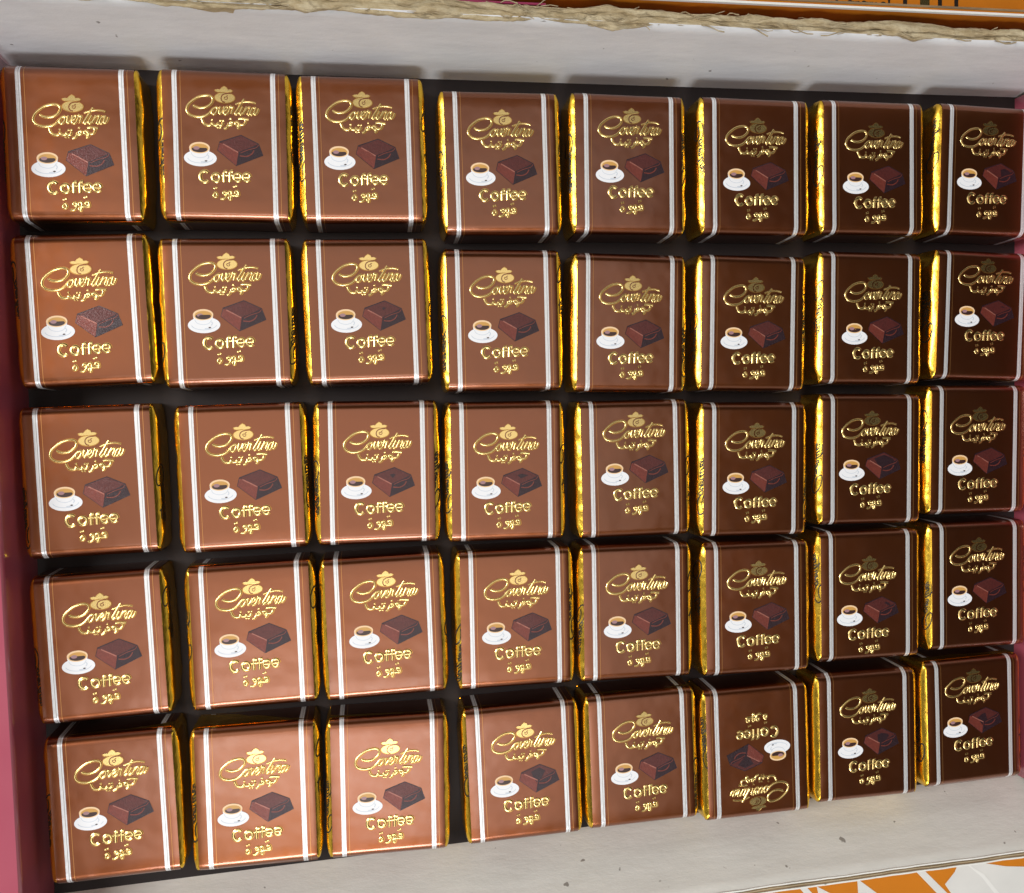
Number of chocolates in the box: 40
